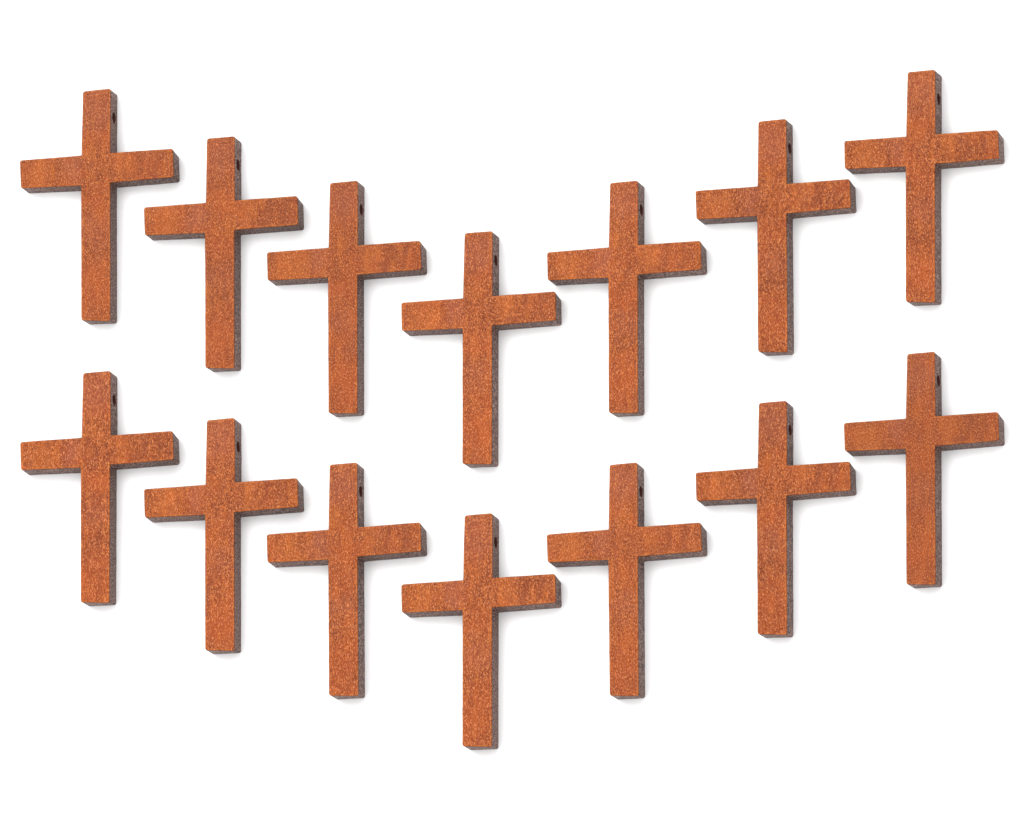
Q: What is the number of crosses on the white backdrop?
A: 14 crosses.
